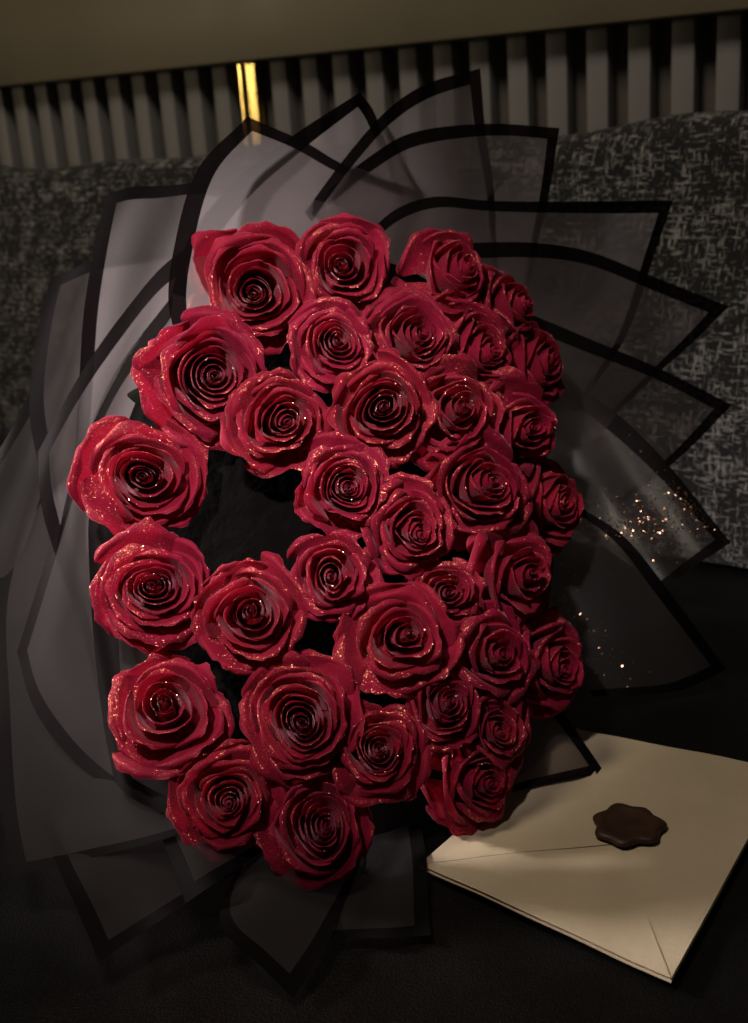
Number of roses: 34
